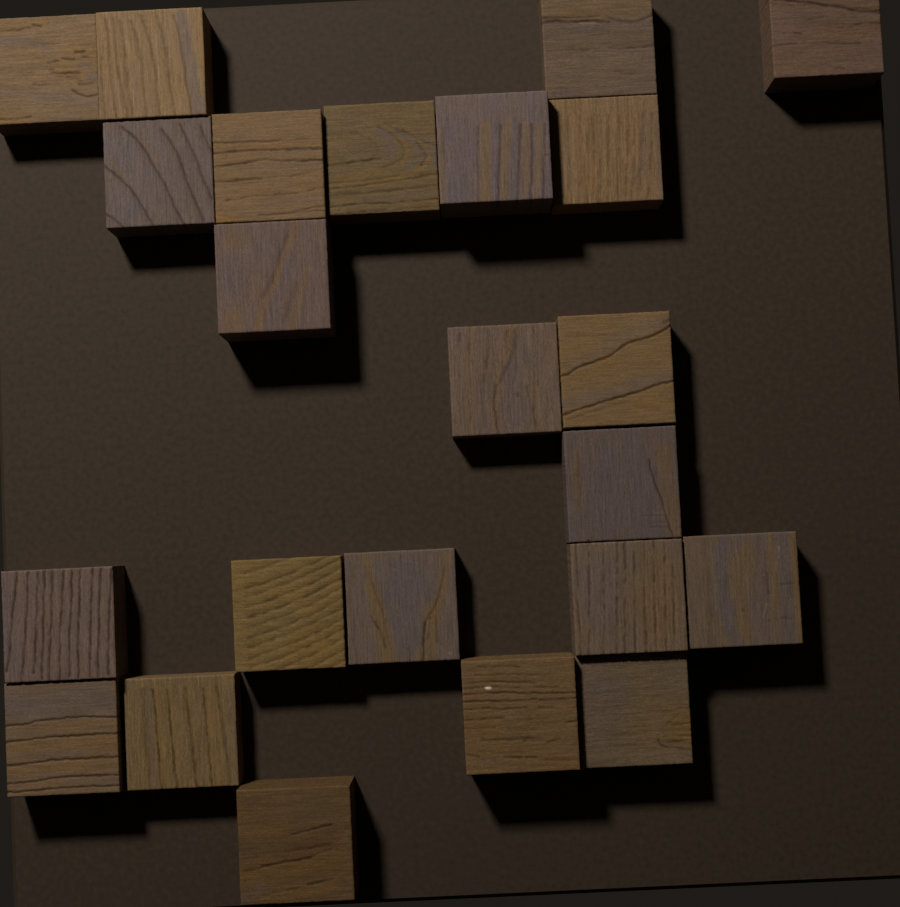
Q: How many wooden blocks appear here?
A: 23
